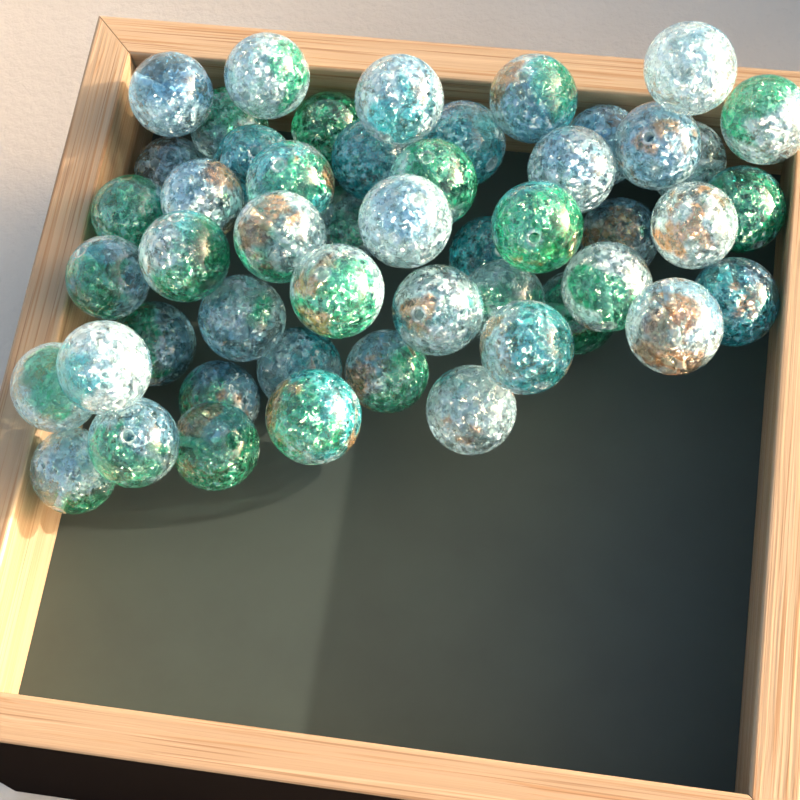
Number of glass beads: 50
